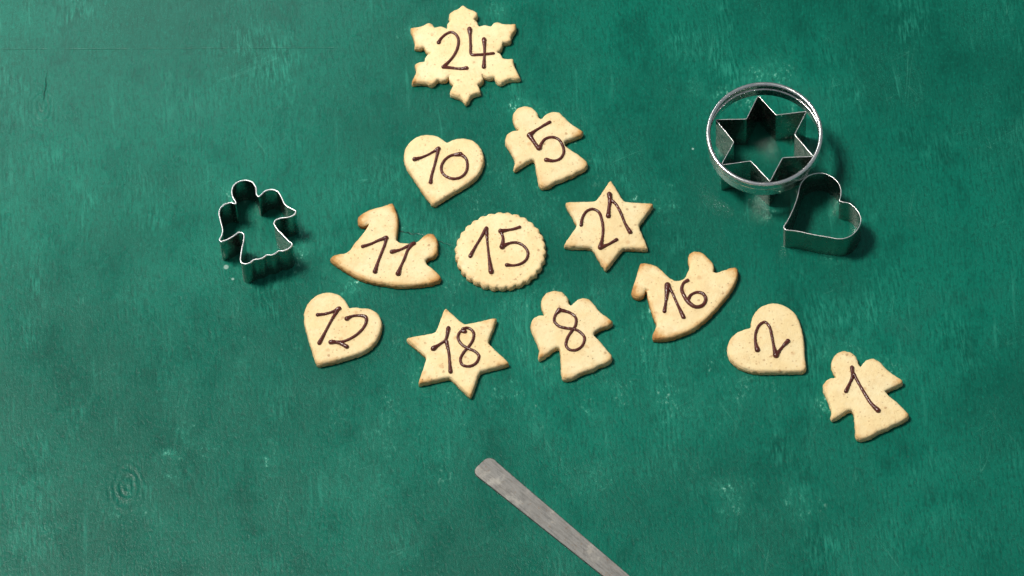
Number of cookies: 12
